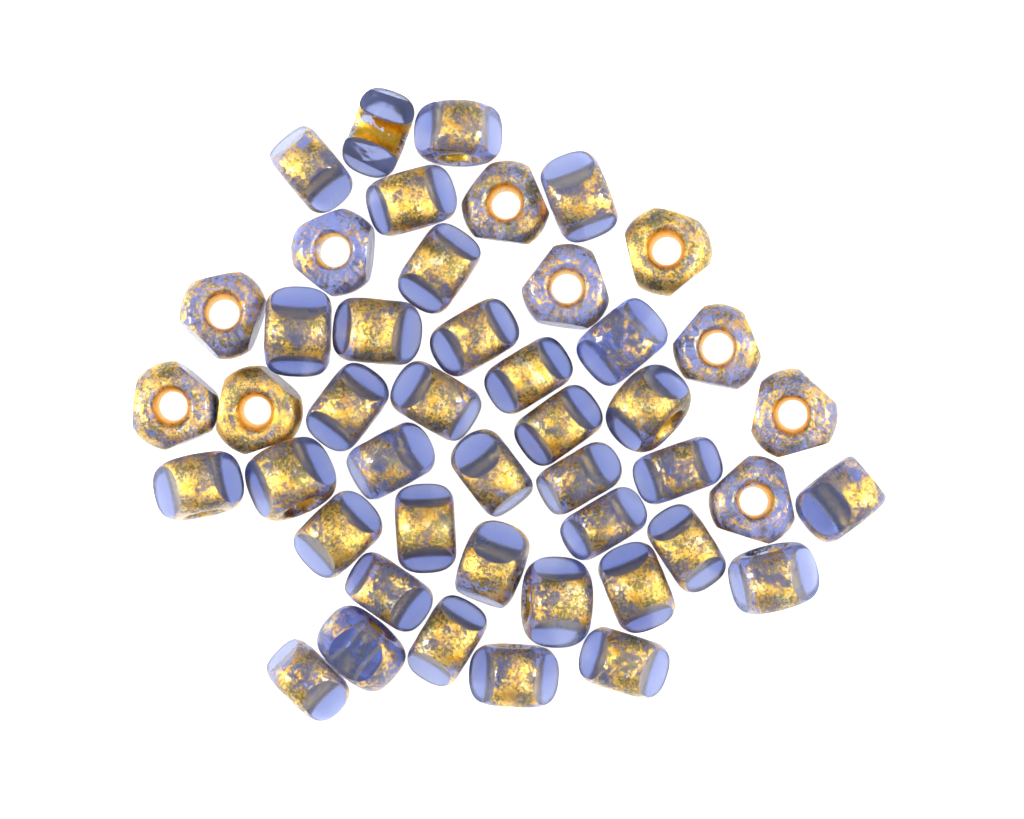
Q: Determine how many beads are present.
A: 46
